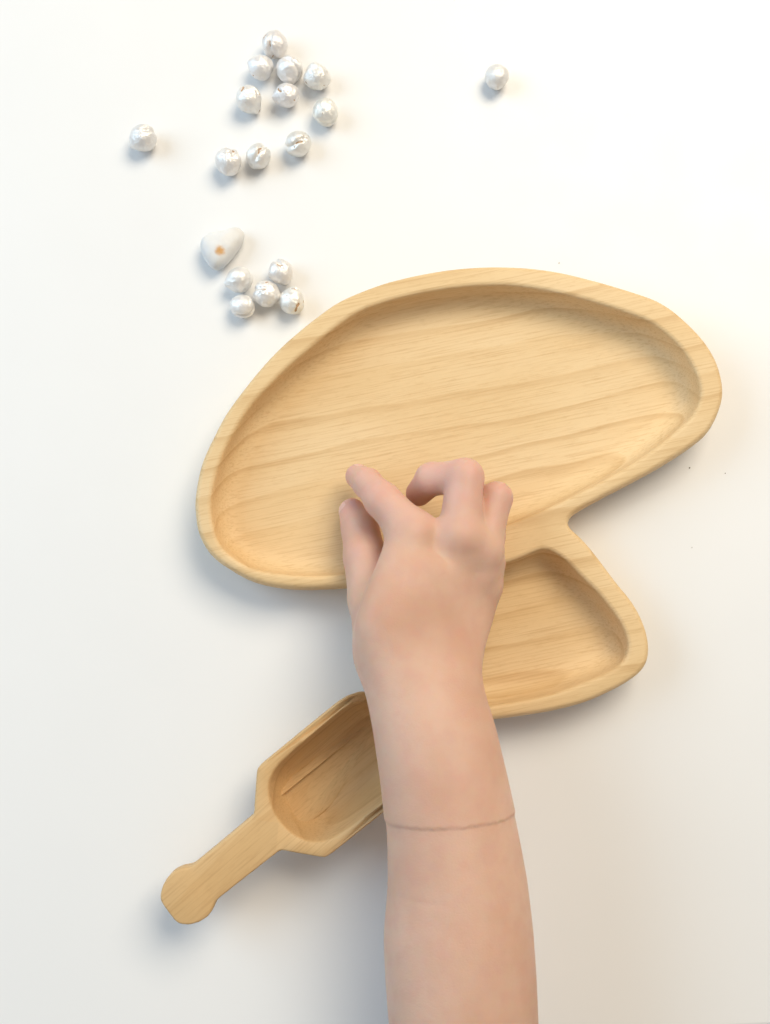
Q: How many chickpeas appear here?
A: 17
